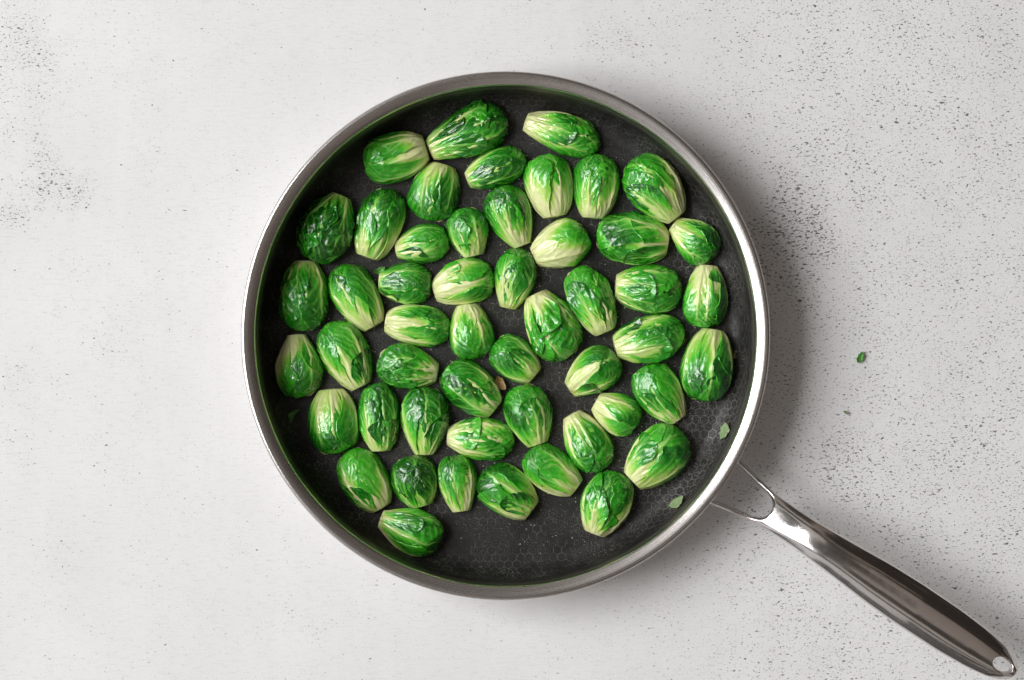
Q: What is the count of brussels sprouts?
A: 51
